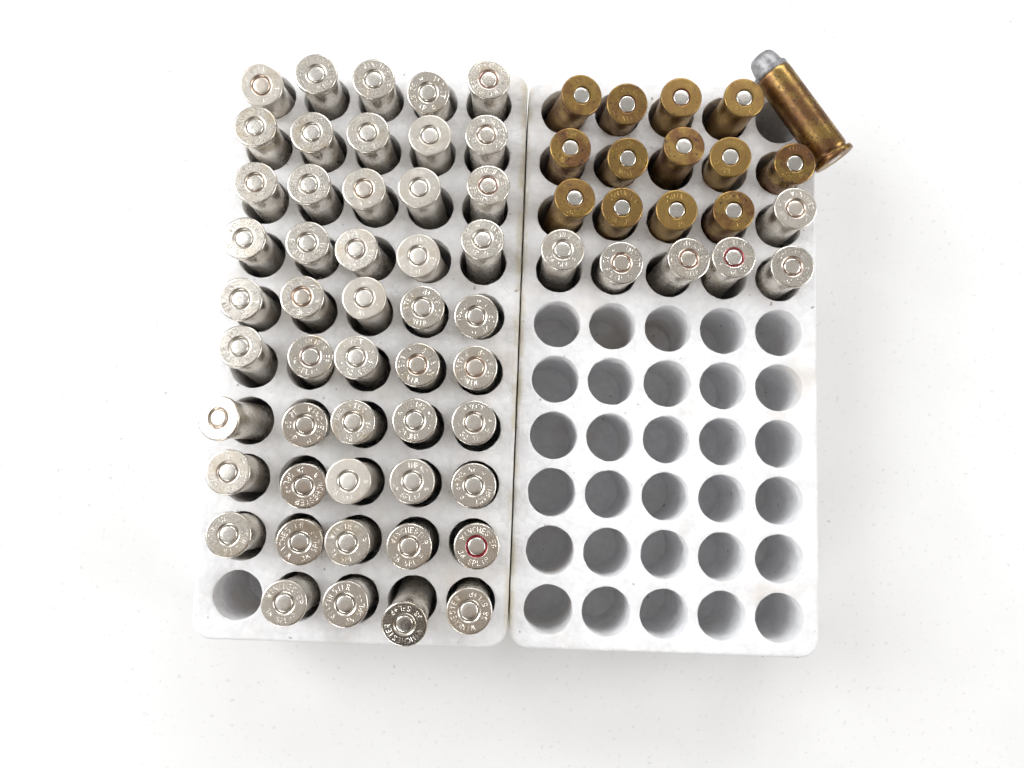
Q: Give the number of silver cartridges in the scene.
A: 55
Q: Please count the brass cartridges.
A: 14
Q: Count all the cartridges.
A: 69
